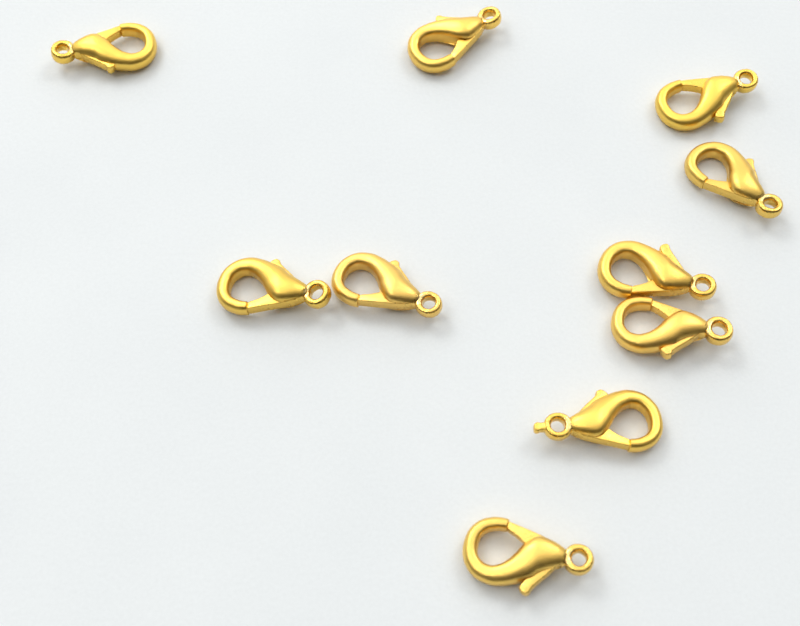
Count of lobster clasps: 10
